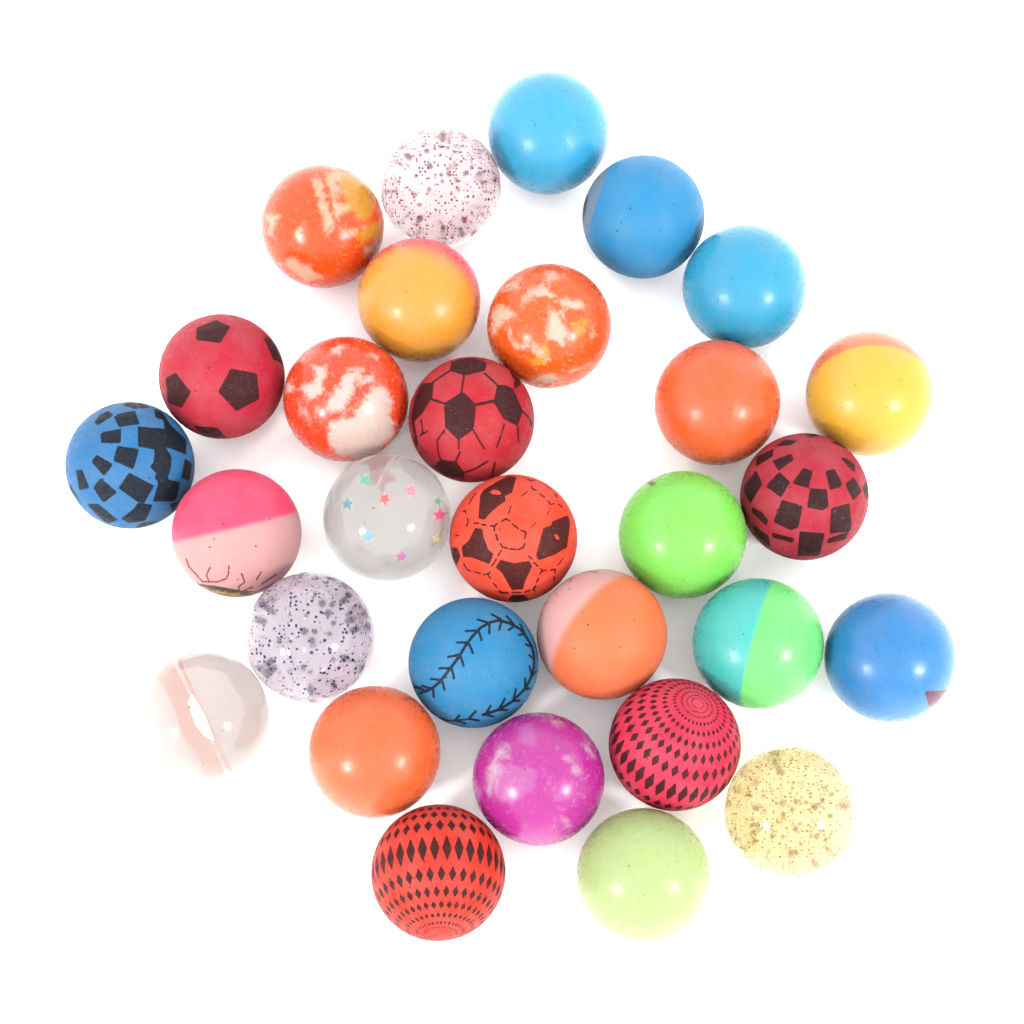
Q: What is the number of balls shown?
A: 30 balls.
